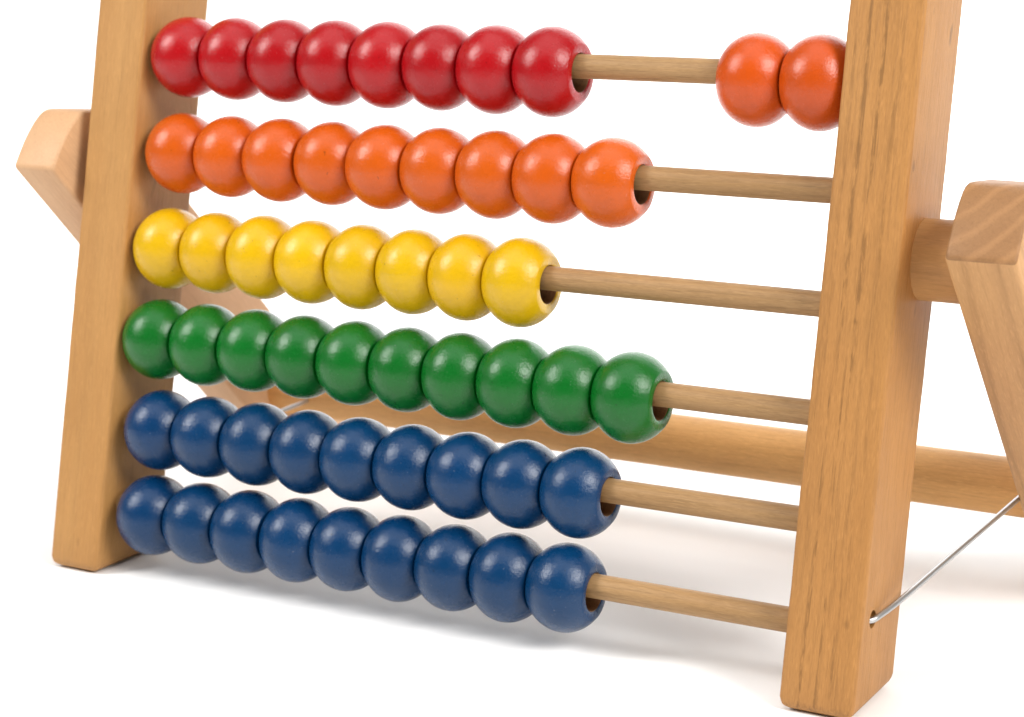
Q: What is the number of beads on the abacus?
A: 55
